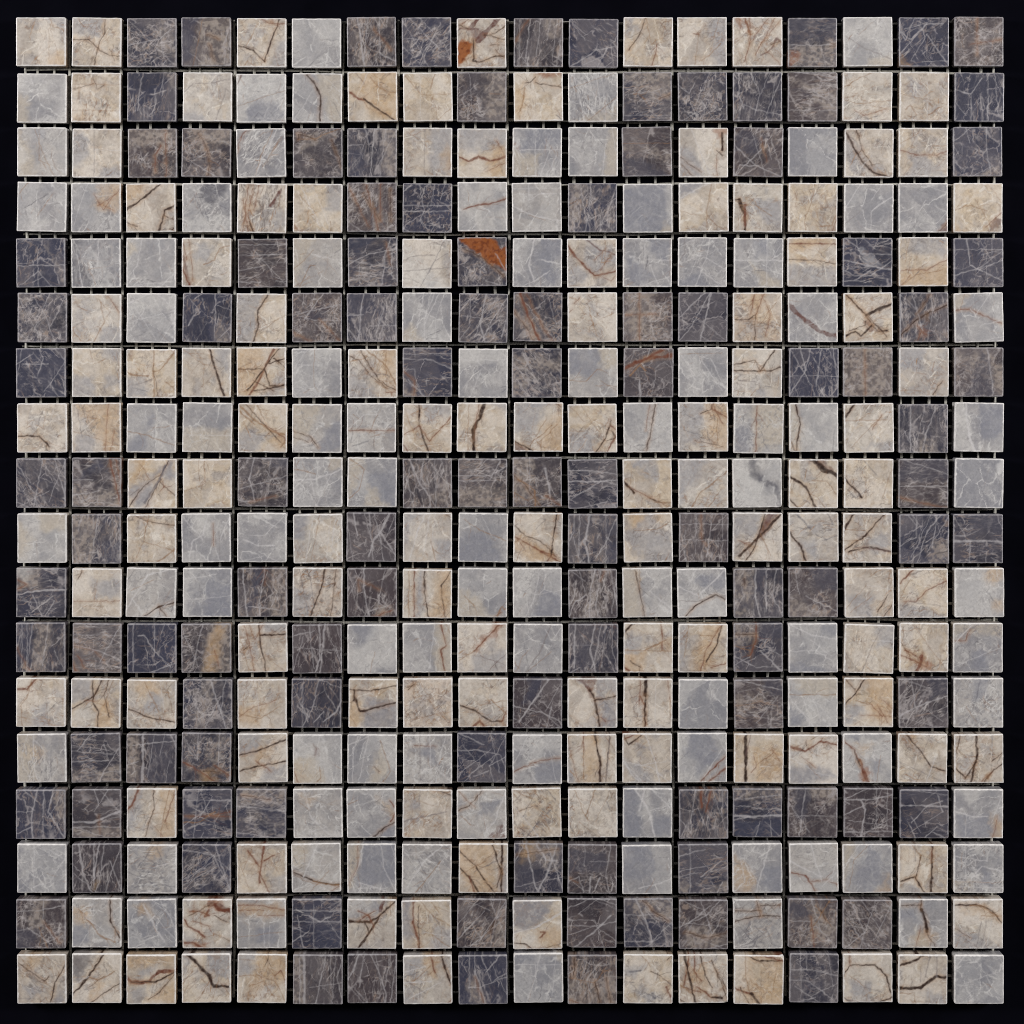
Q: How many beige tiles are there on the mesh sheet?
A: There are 118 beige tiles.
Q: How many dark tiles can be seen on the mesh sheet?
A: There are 112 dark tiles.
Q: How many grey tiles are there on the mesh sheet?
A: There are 94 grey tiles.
